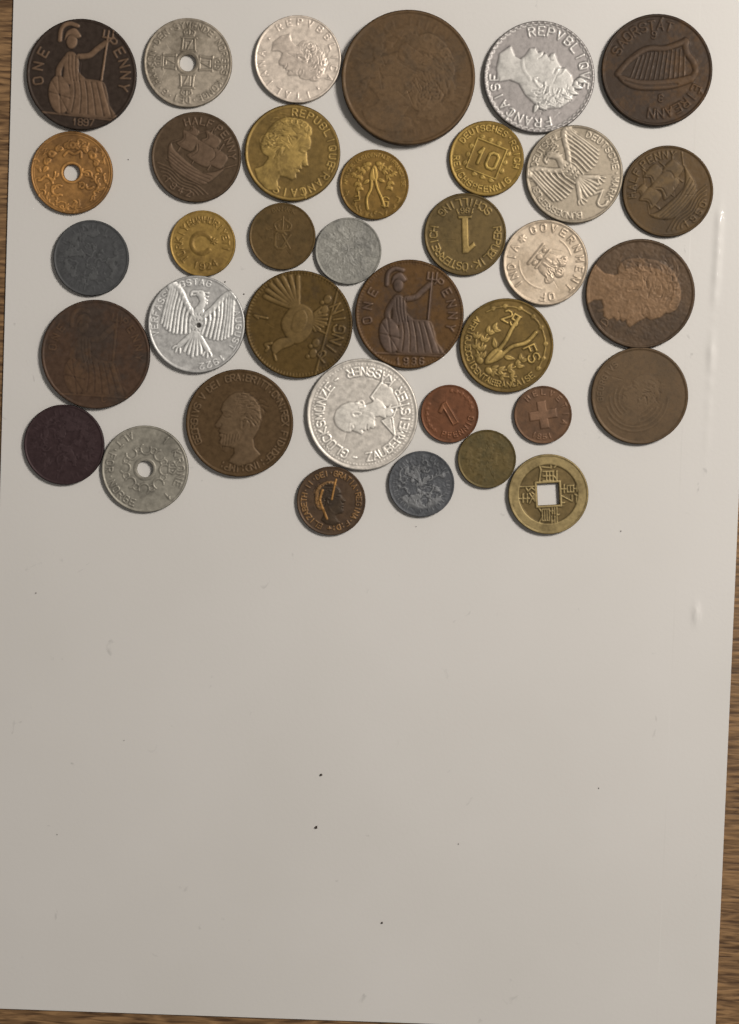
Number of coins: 36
